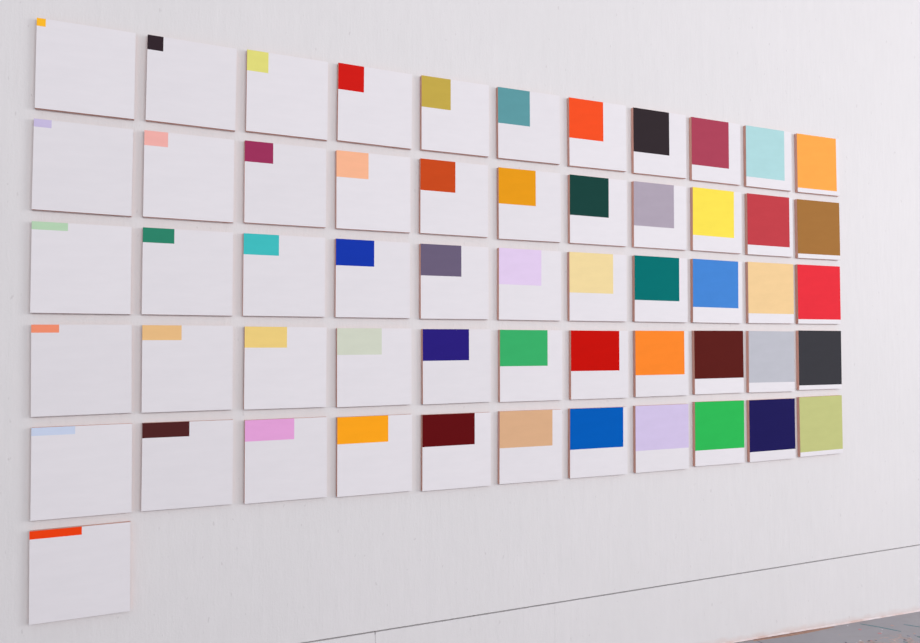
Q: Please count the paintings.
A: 56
